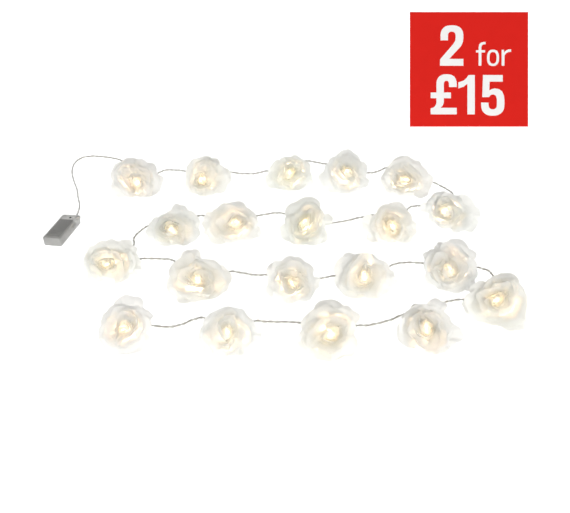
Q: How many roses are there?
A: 20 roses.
